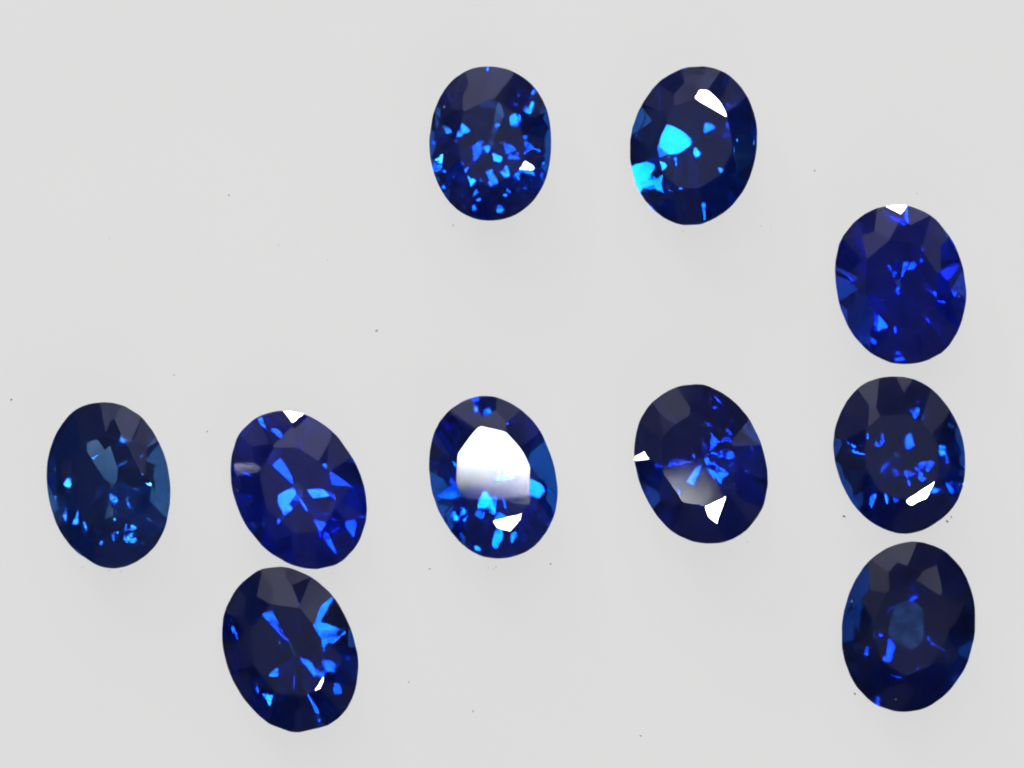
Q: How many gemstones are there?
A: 10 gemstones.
